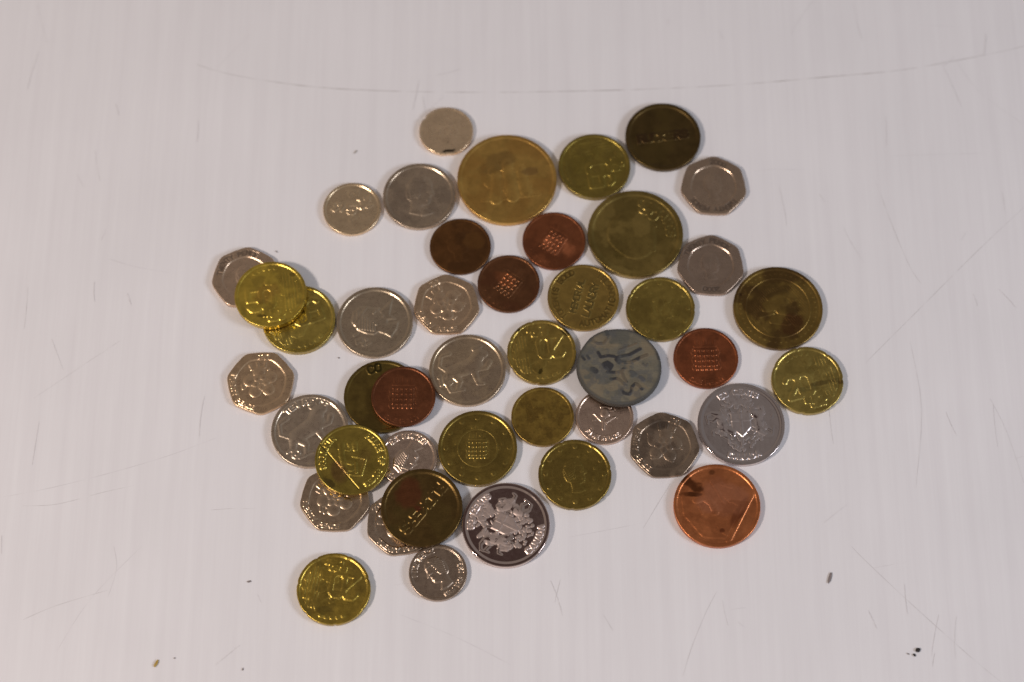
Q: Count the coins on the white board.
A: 44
